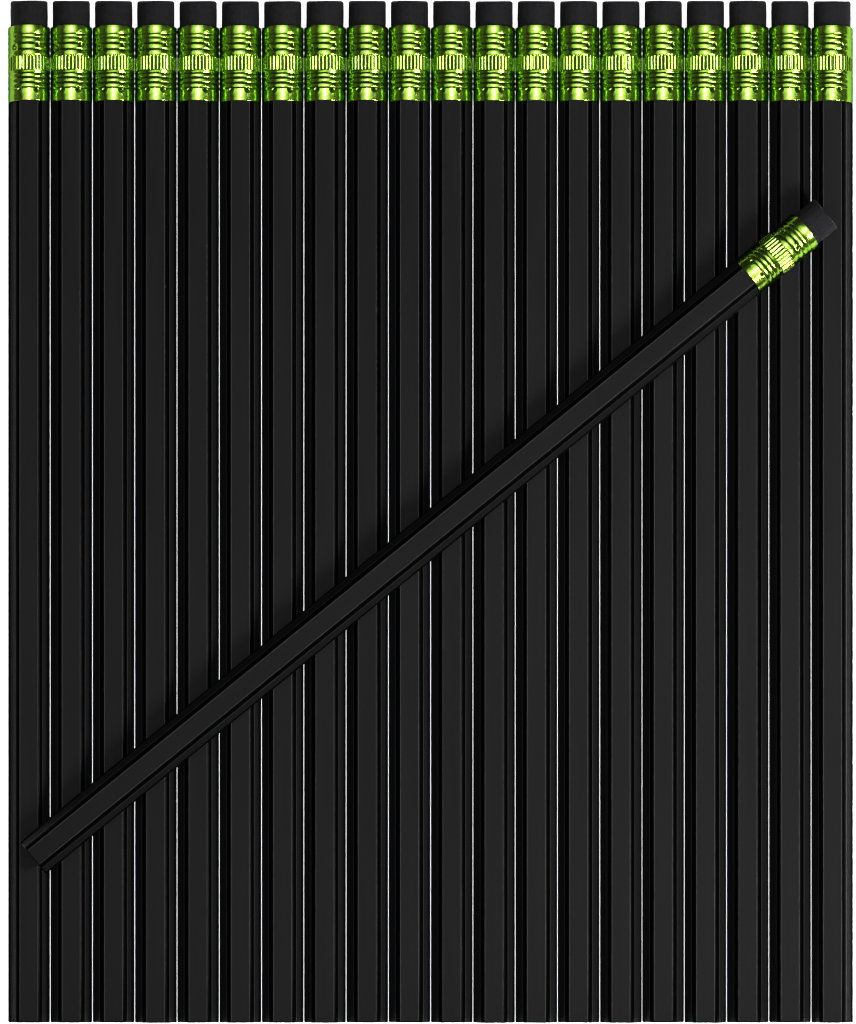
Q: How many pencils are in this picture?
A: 21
